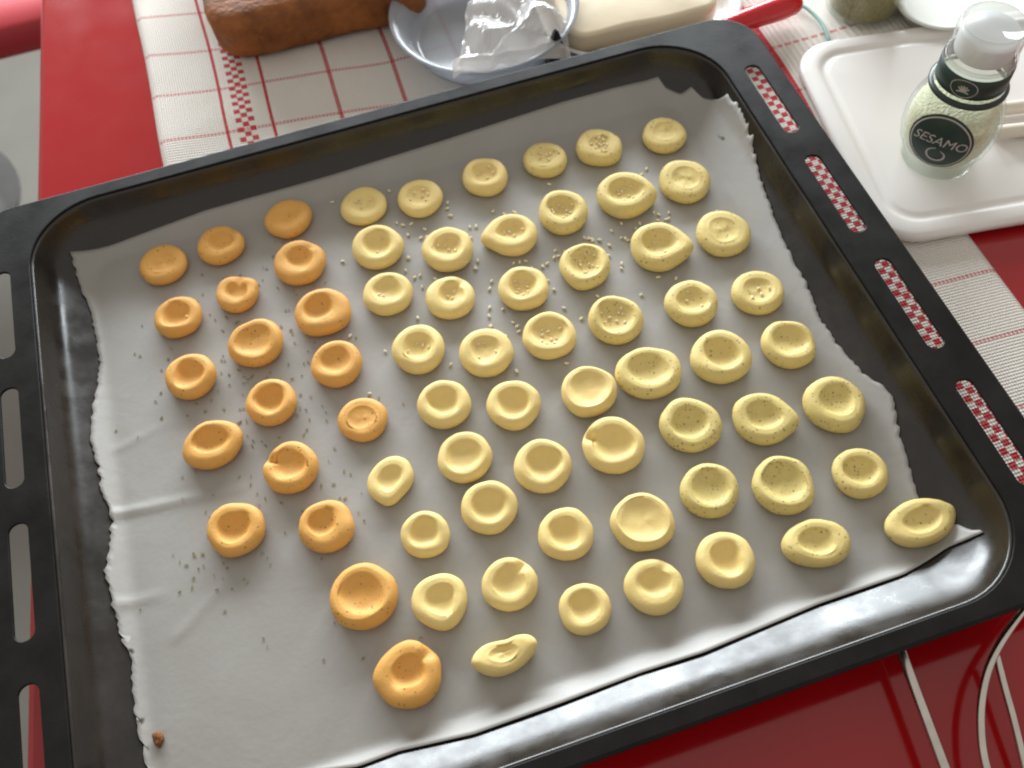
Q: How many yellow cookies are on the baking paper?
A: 52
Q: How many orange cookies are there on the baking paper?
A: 18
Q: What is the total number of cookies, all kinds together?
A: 70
